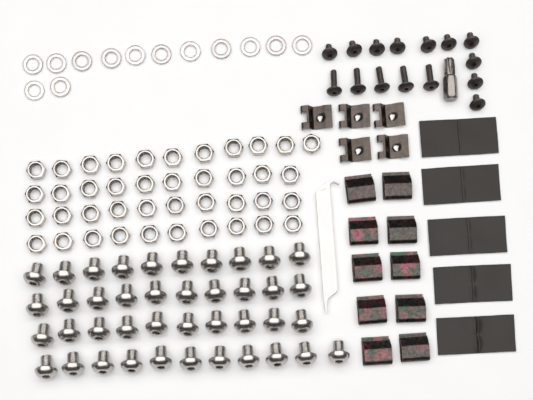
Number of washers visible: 13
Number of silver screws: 41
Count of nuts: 41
